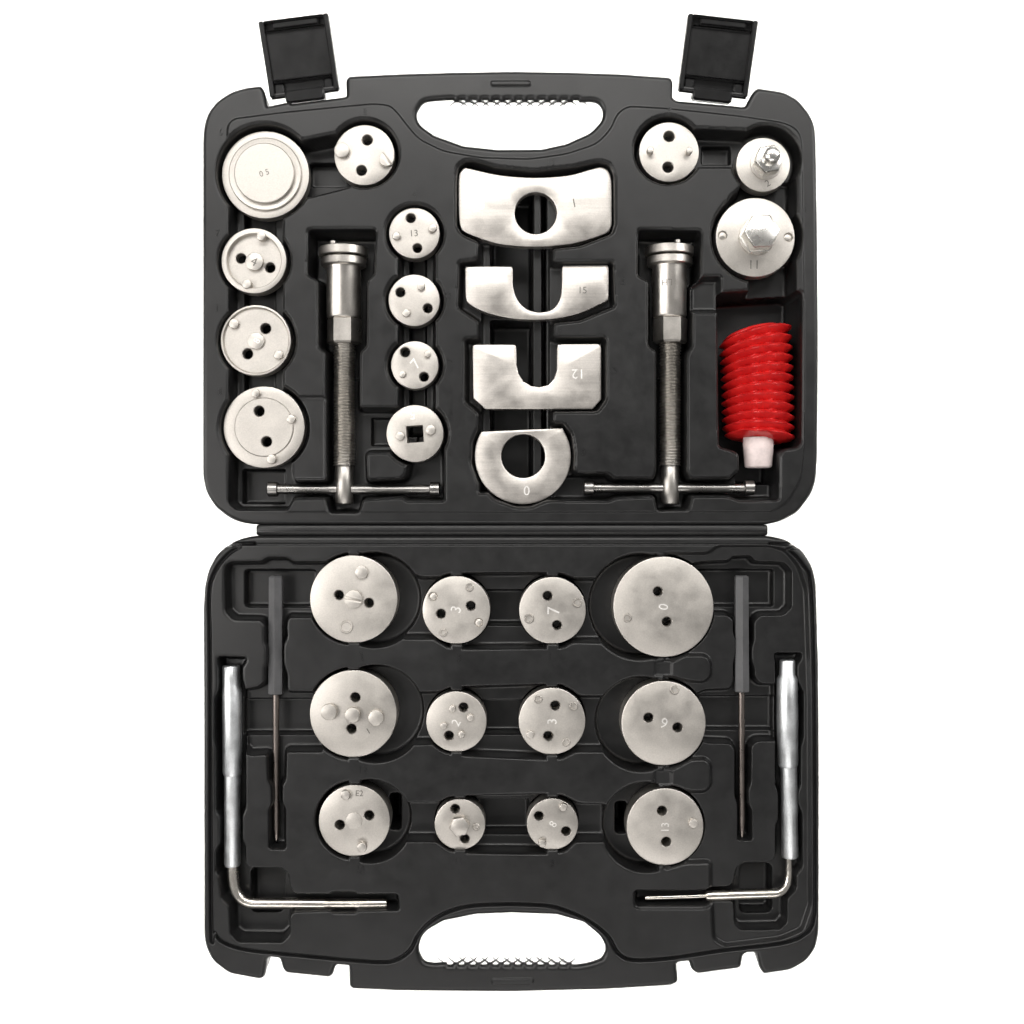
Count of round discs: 24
